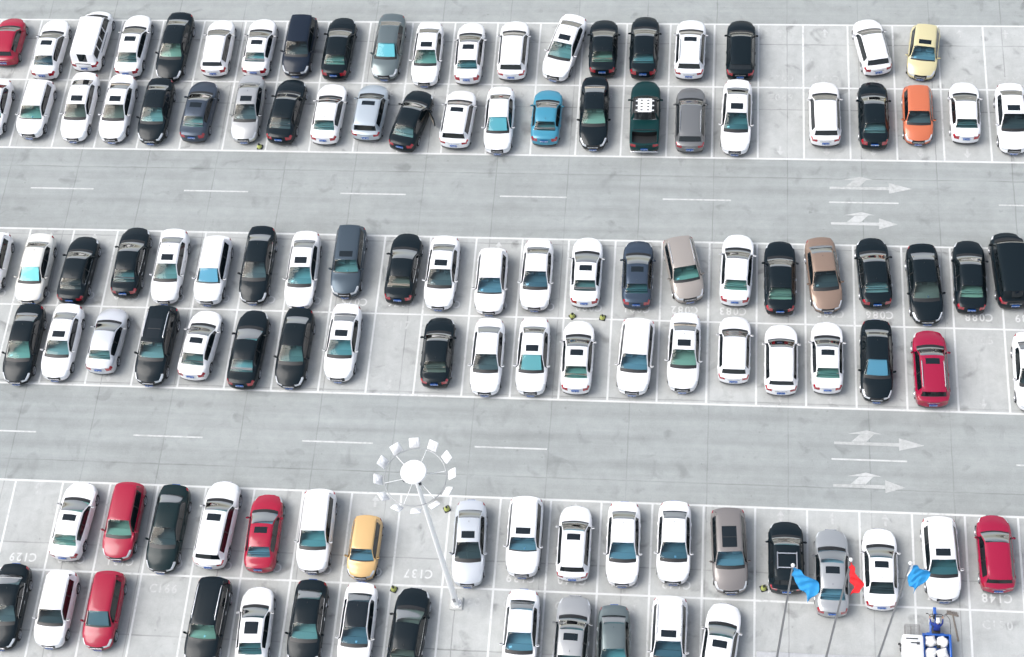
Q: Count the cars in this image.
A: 117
